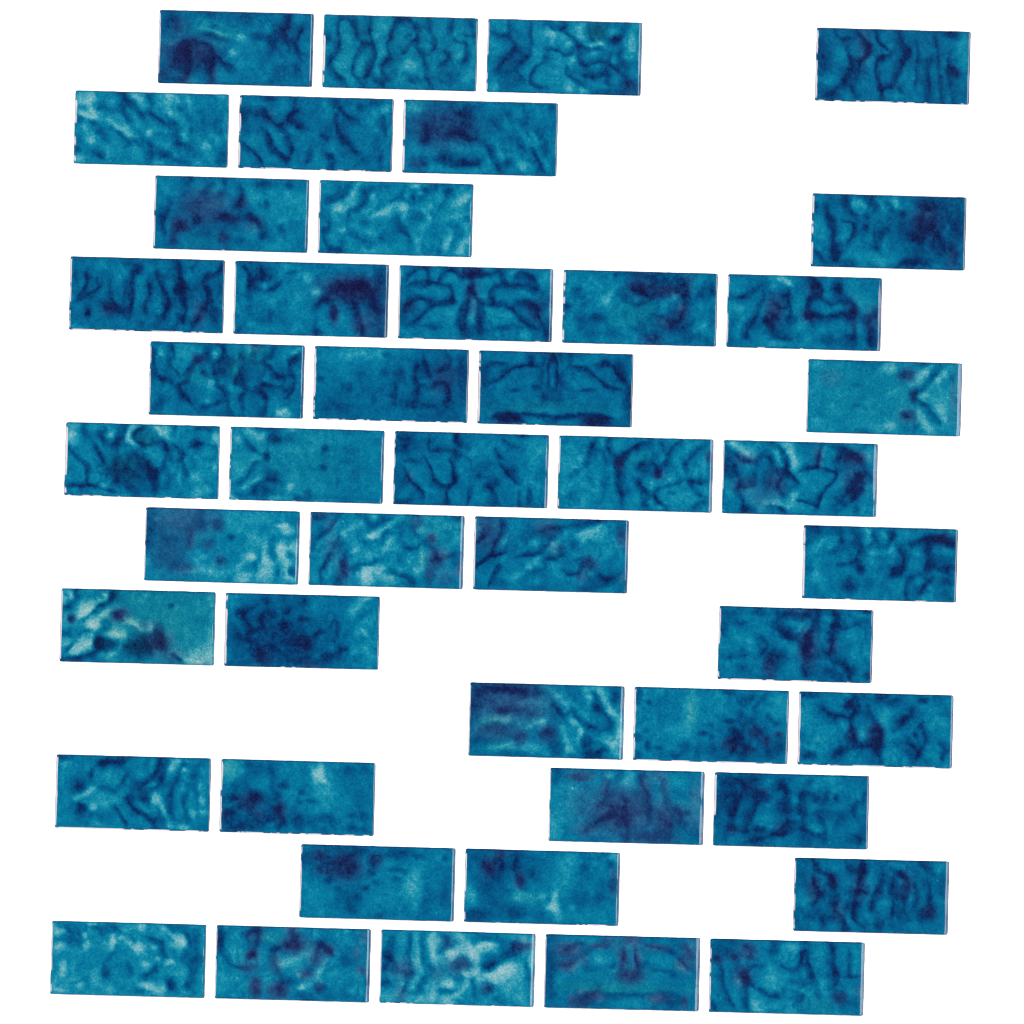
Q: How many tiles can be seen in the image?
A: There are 46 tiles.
